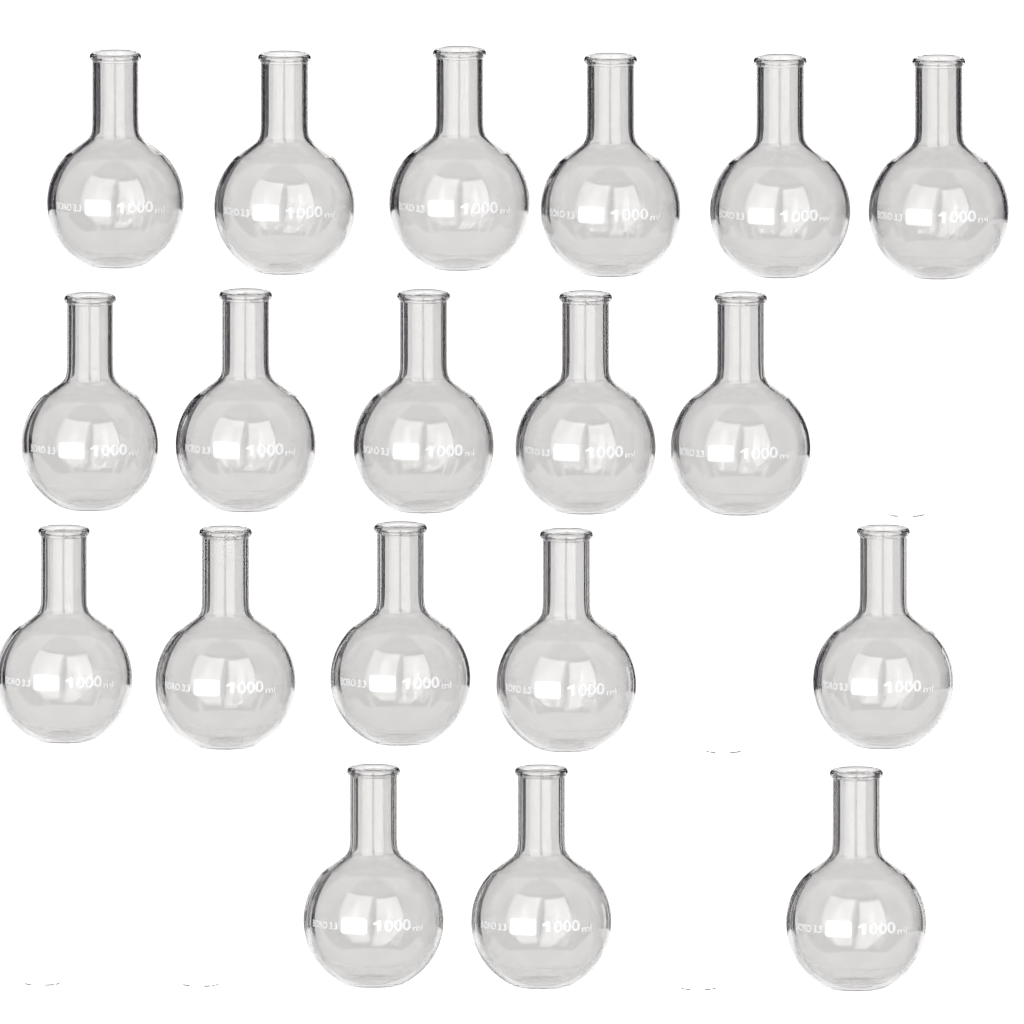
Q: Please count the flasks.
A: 19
